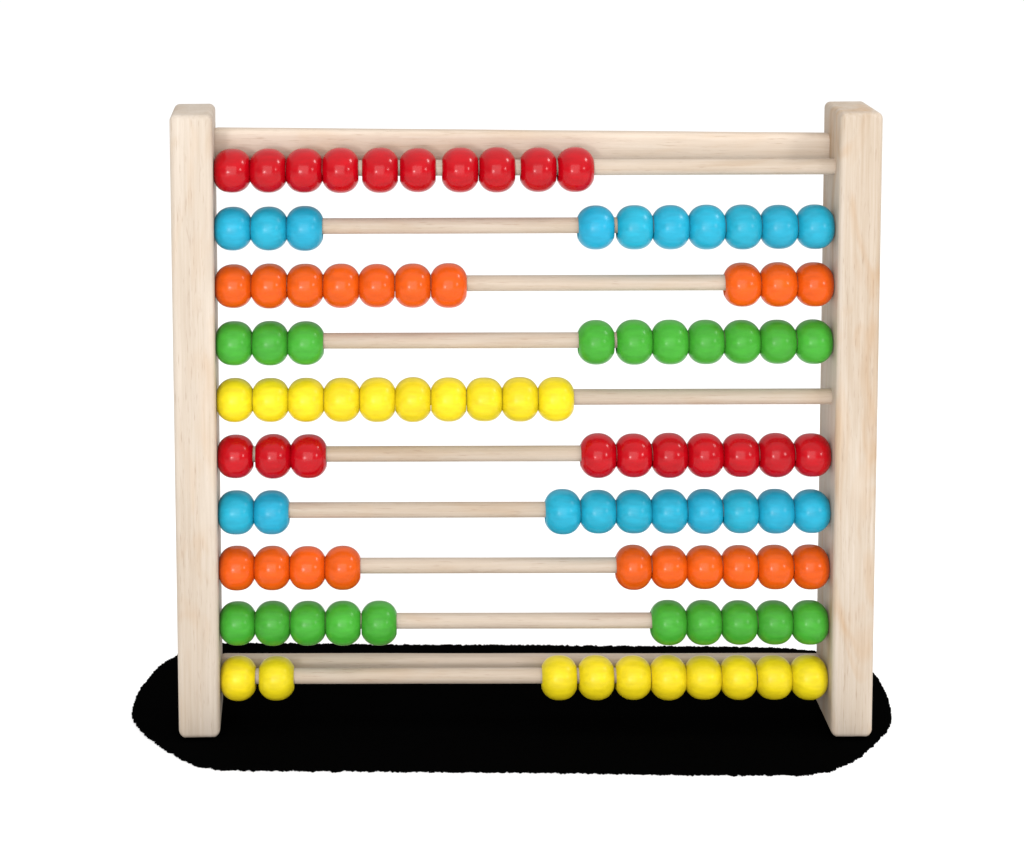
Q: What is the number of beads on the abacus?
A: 100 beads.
